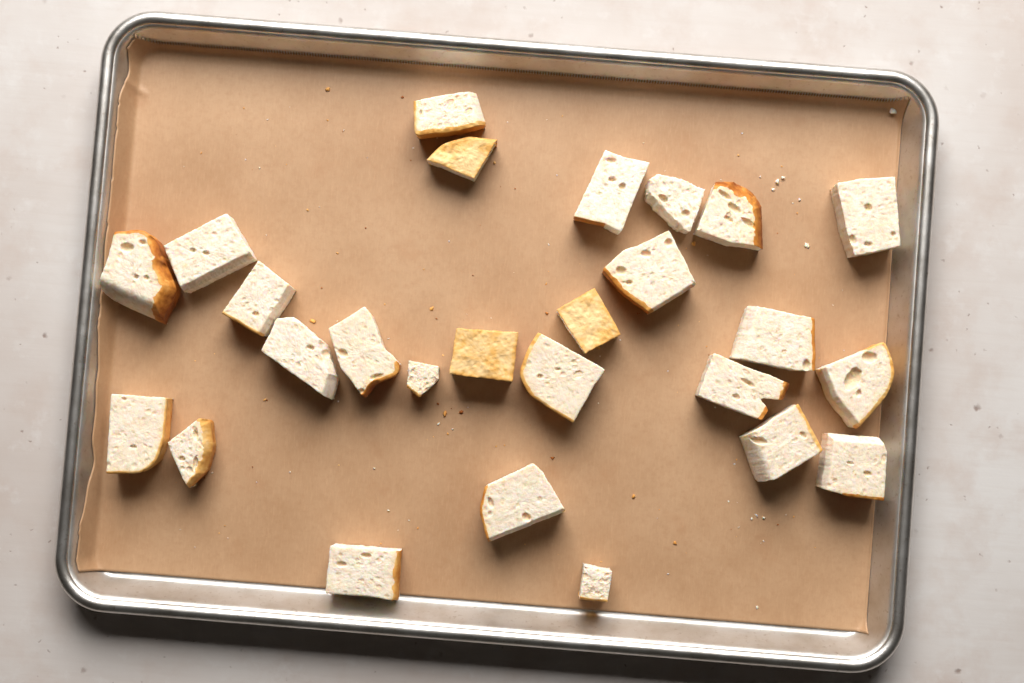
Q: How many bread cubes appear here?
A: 26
